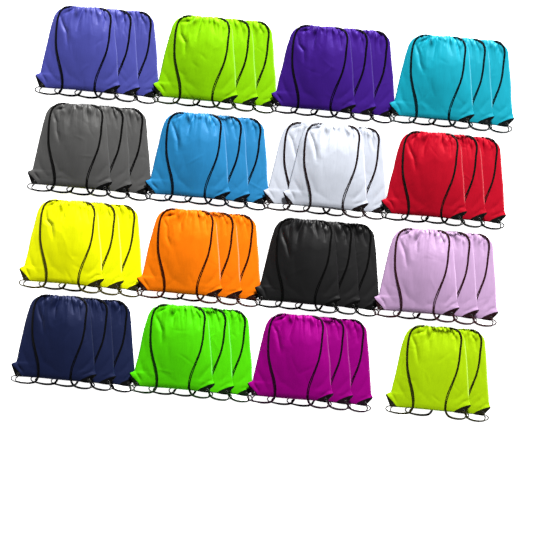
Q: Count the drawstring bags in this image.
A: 47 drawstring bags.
